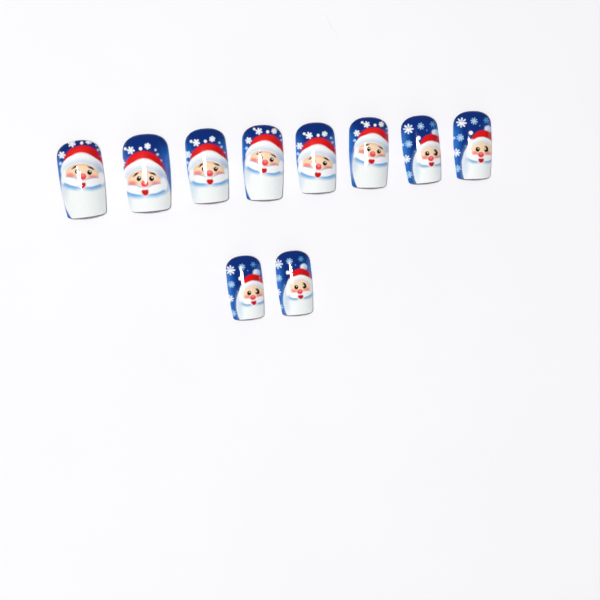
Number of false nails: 10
